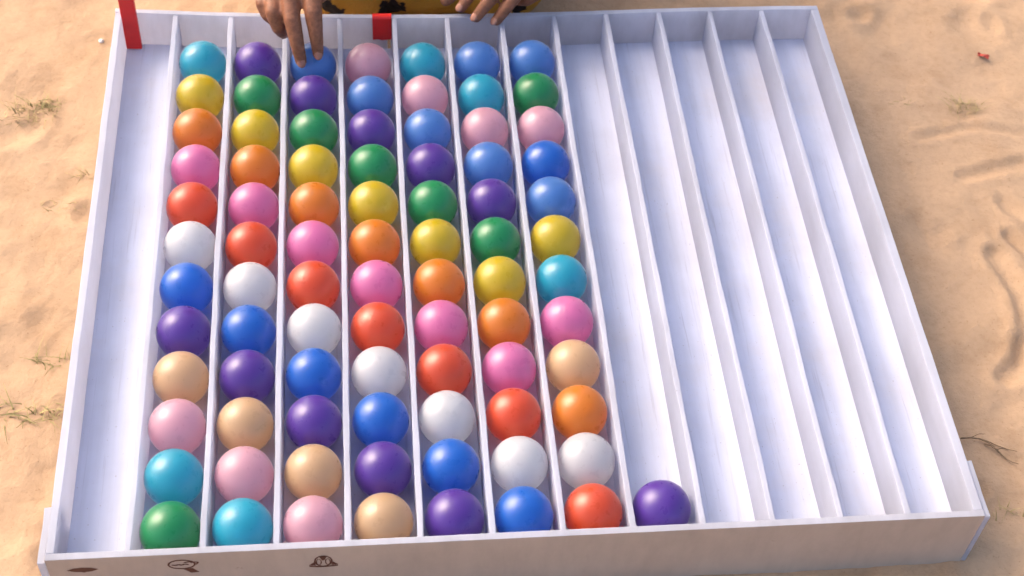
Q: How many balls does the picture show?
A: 85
